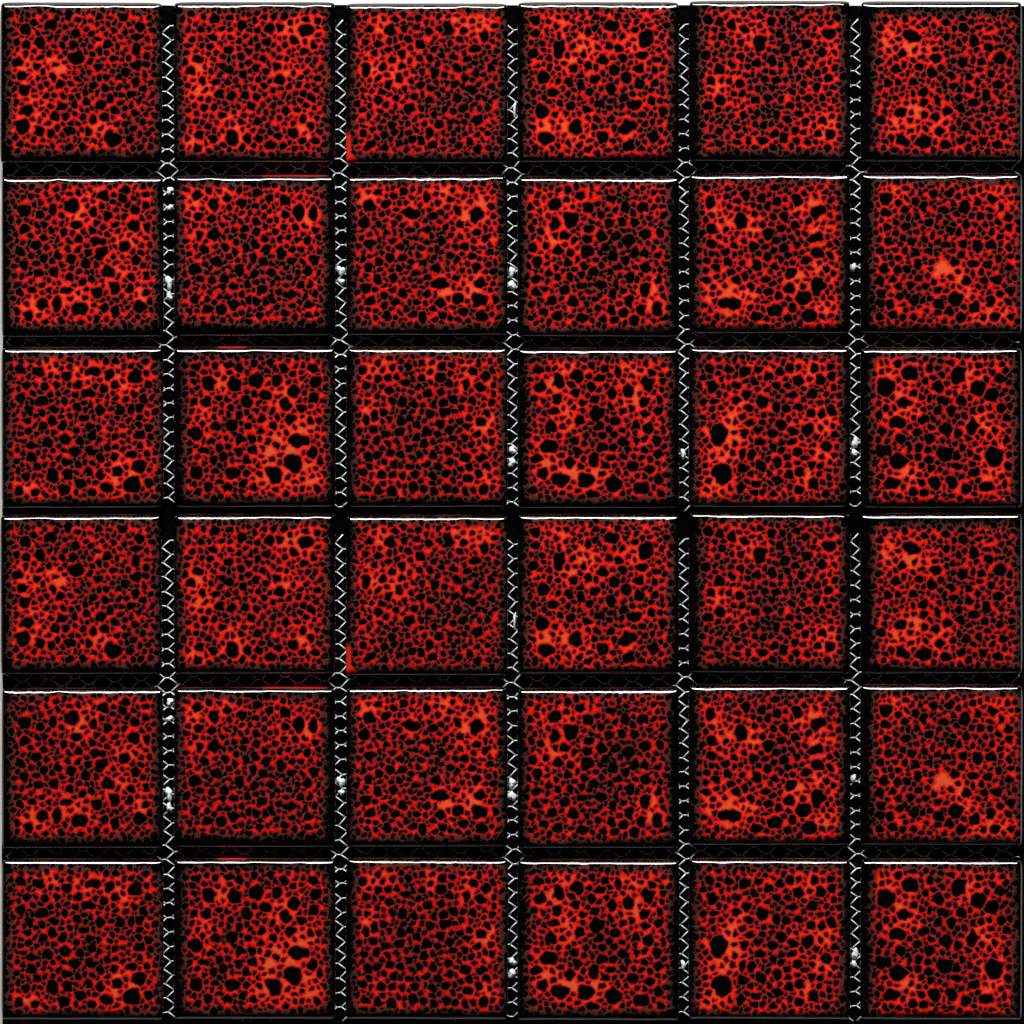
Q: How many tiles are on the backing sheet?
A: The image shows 36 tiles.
